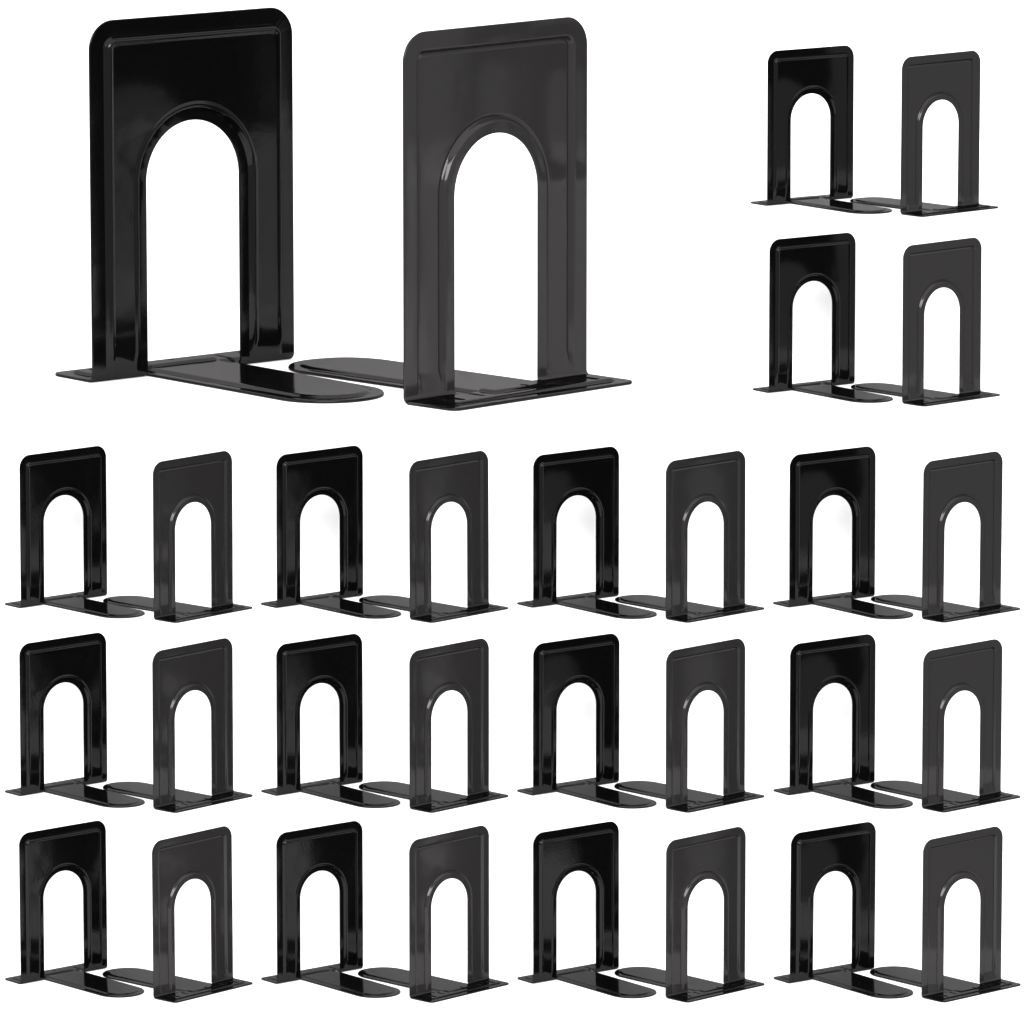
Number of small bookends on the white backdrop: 28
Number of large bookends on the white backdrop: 2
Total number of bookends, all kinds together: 30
